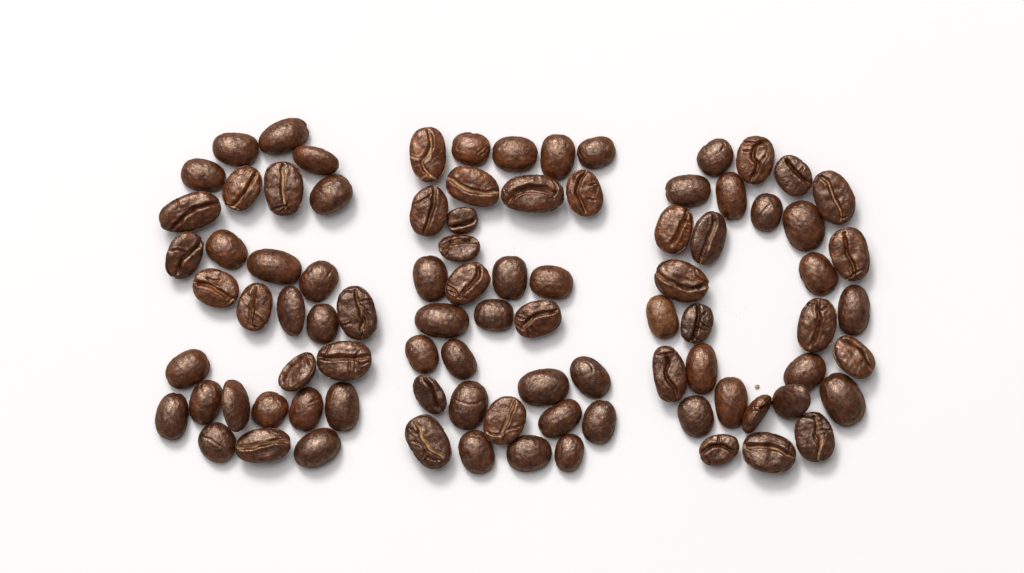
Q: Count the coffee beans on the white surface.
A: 89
